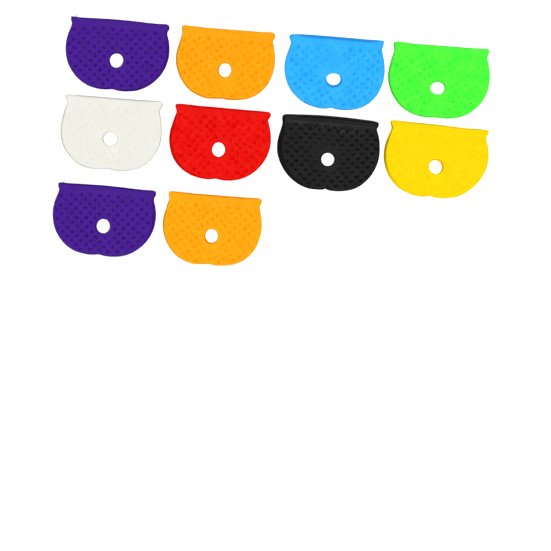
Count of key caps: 10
